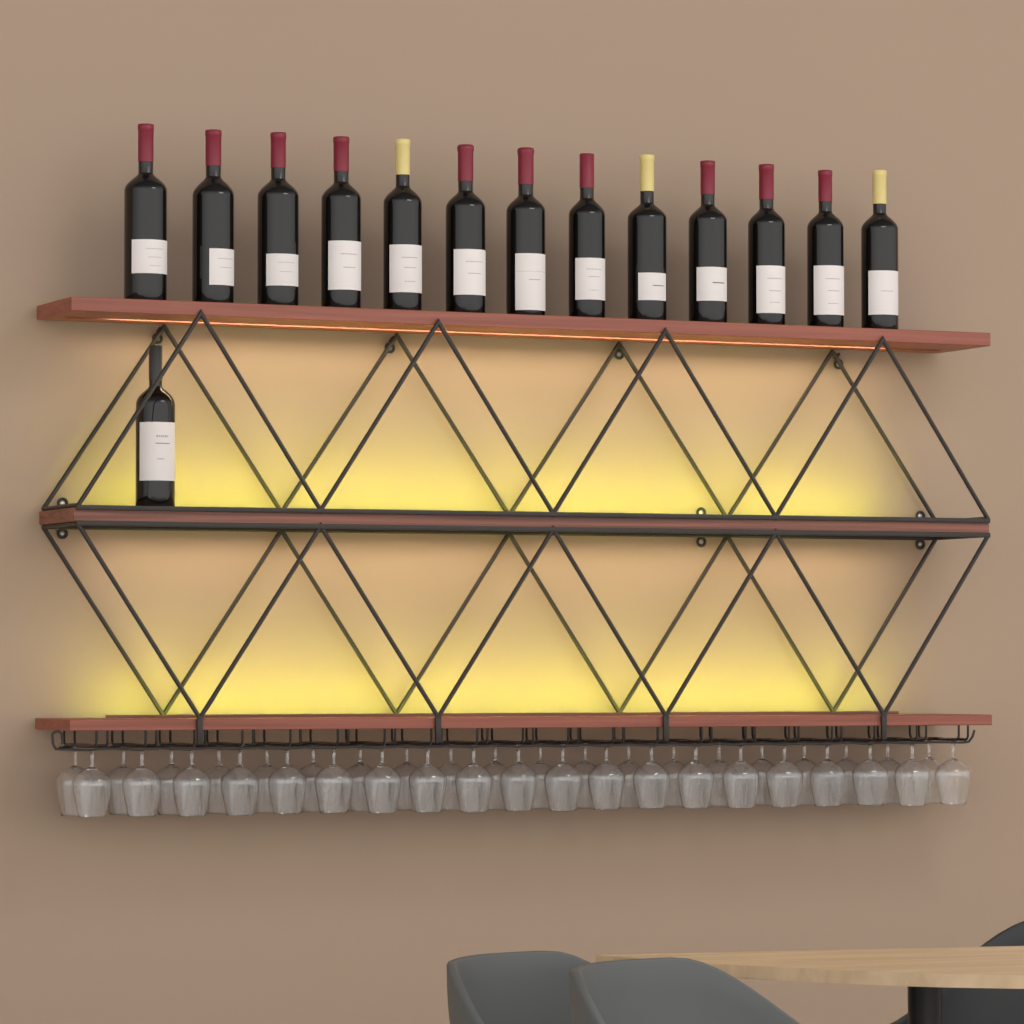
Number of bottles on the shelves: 14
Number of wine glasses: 40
